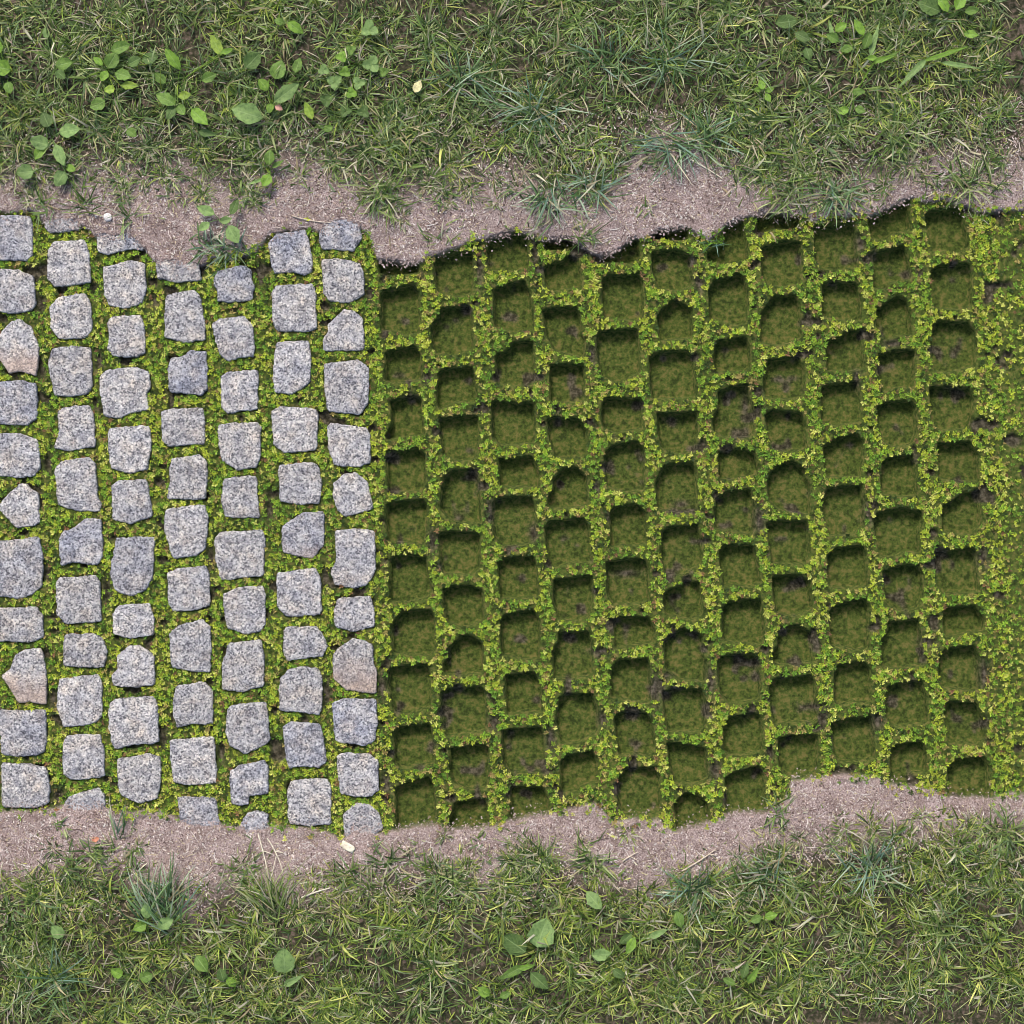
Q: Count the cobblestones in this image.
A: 79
